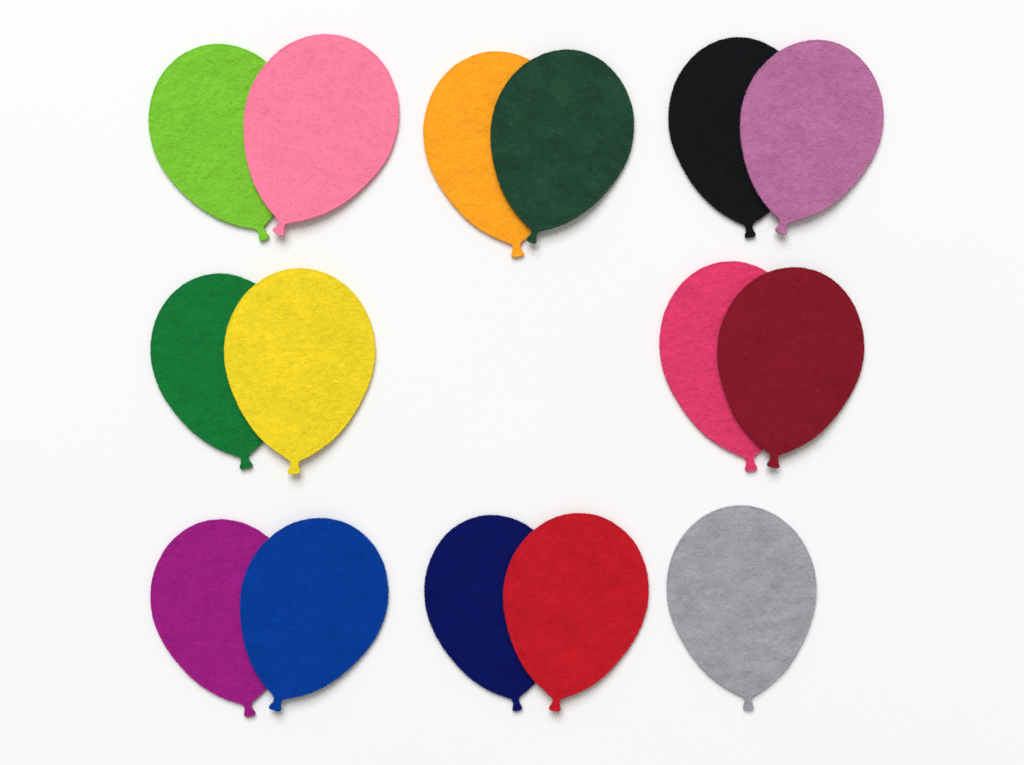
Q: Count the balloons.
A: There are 15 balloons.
